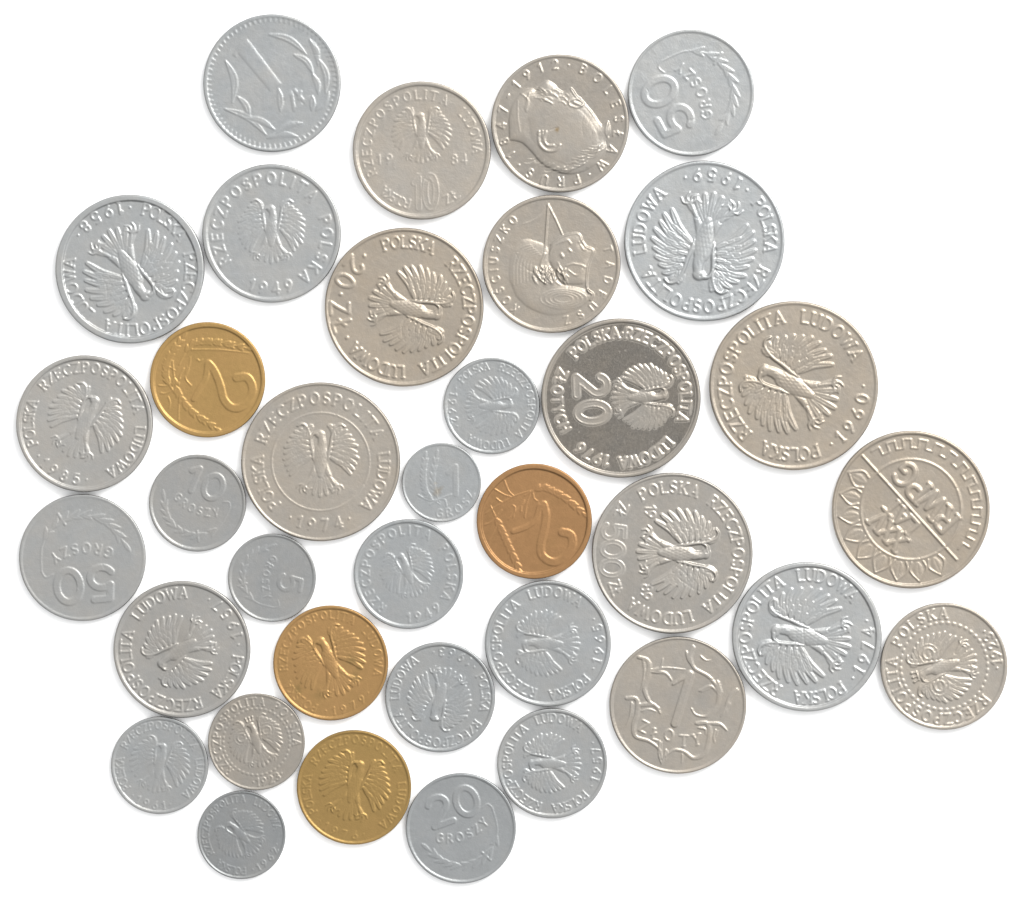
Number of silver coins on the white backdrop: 32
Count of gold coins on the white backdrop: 4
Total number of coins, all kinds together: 36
